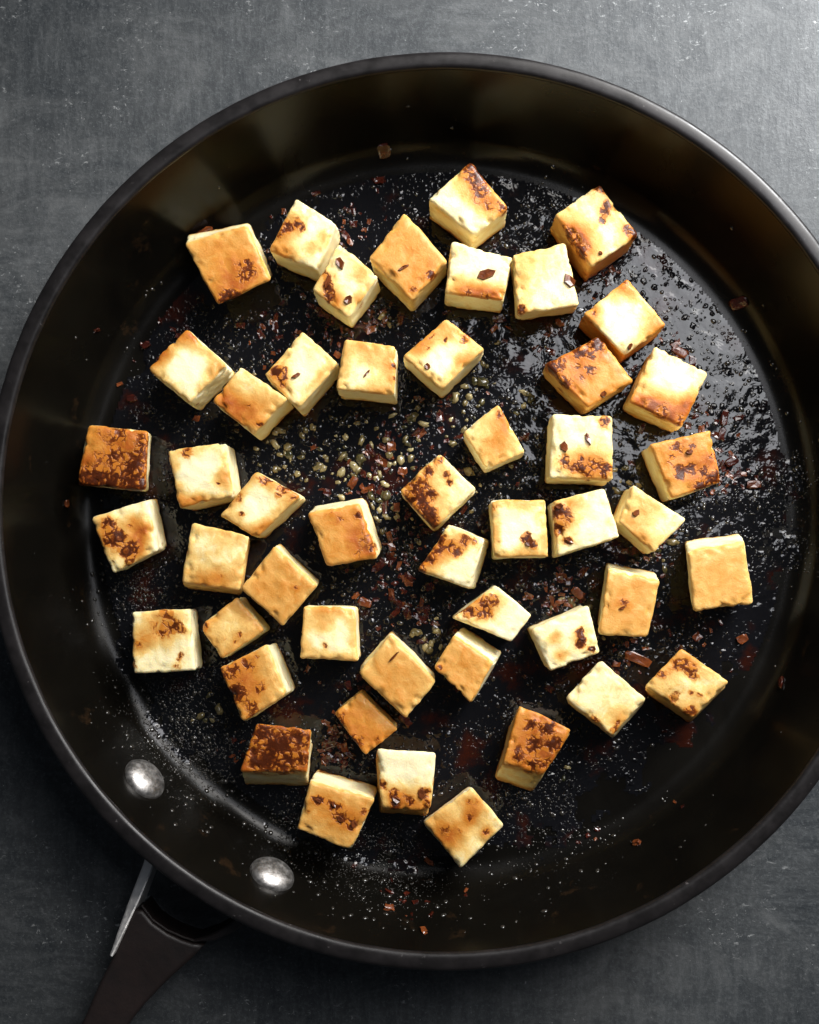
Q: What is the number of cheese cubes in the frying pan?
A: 49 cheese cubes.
